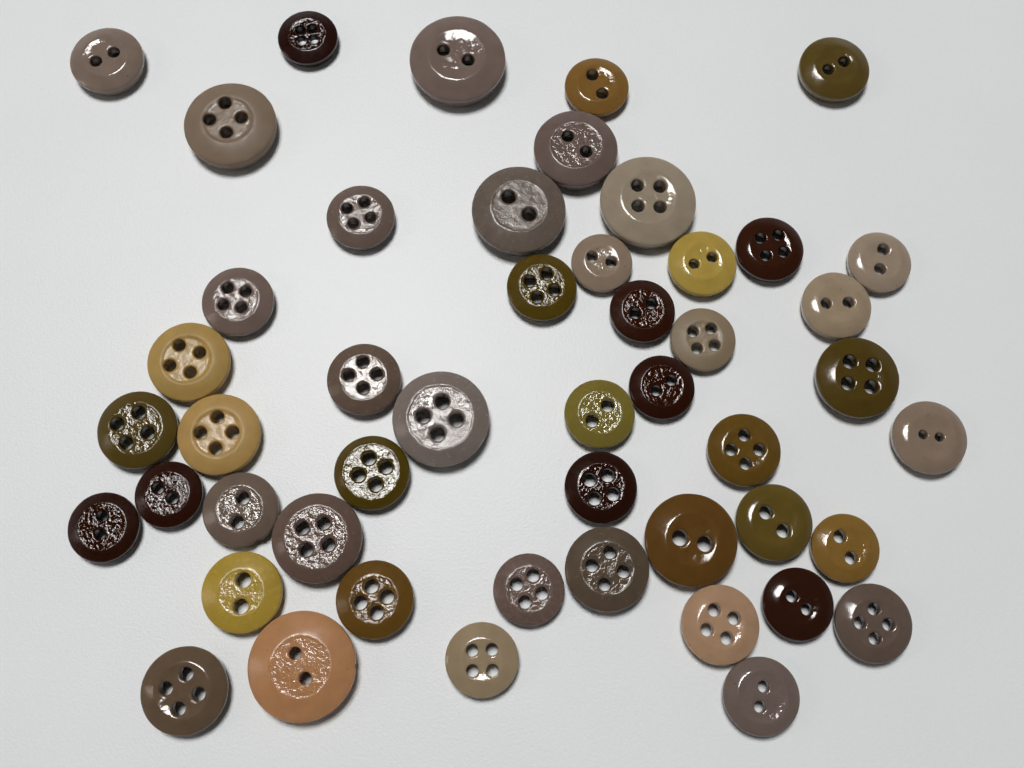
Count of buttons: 49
